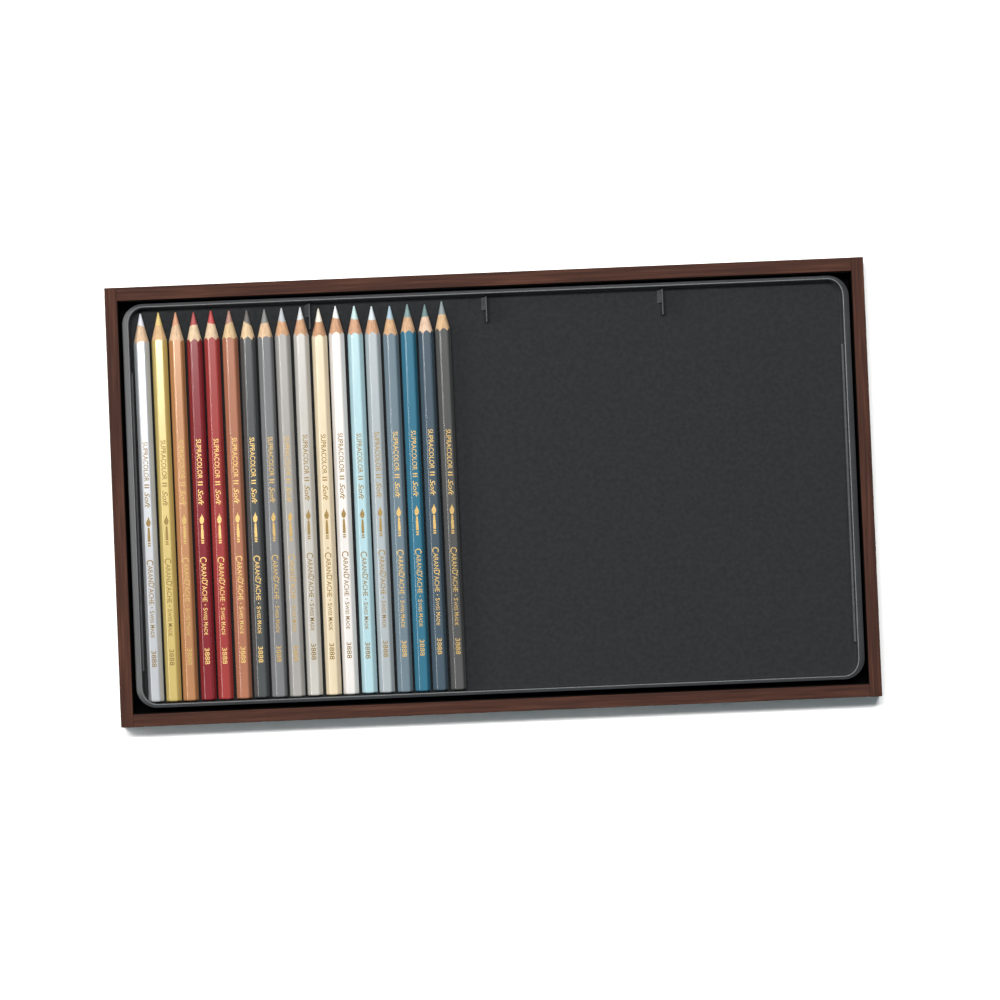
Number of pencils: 18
